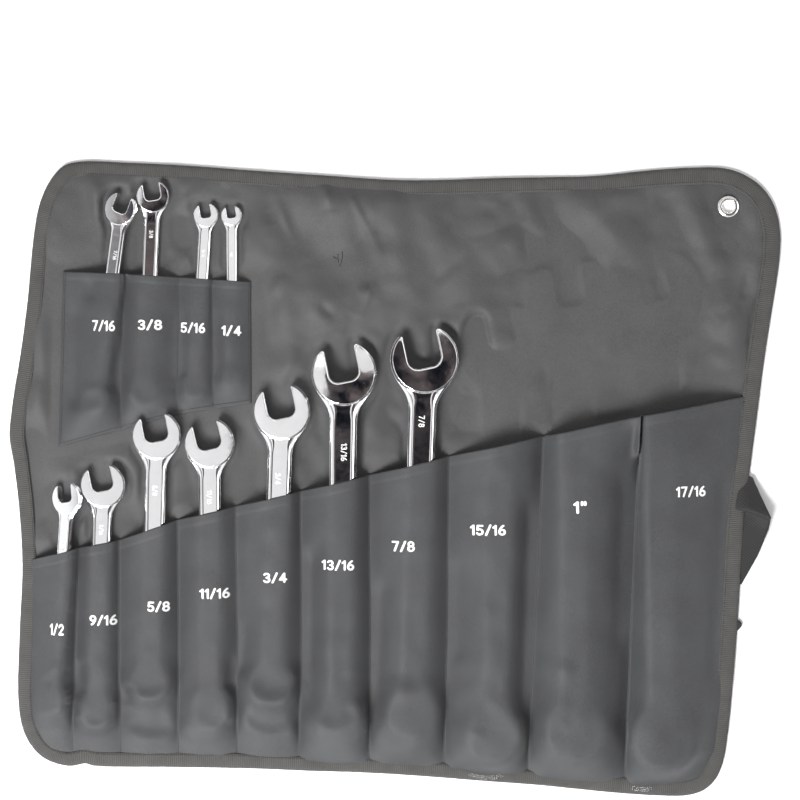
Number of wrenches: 11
